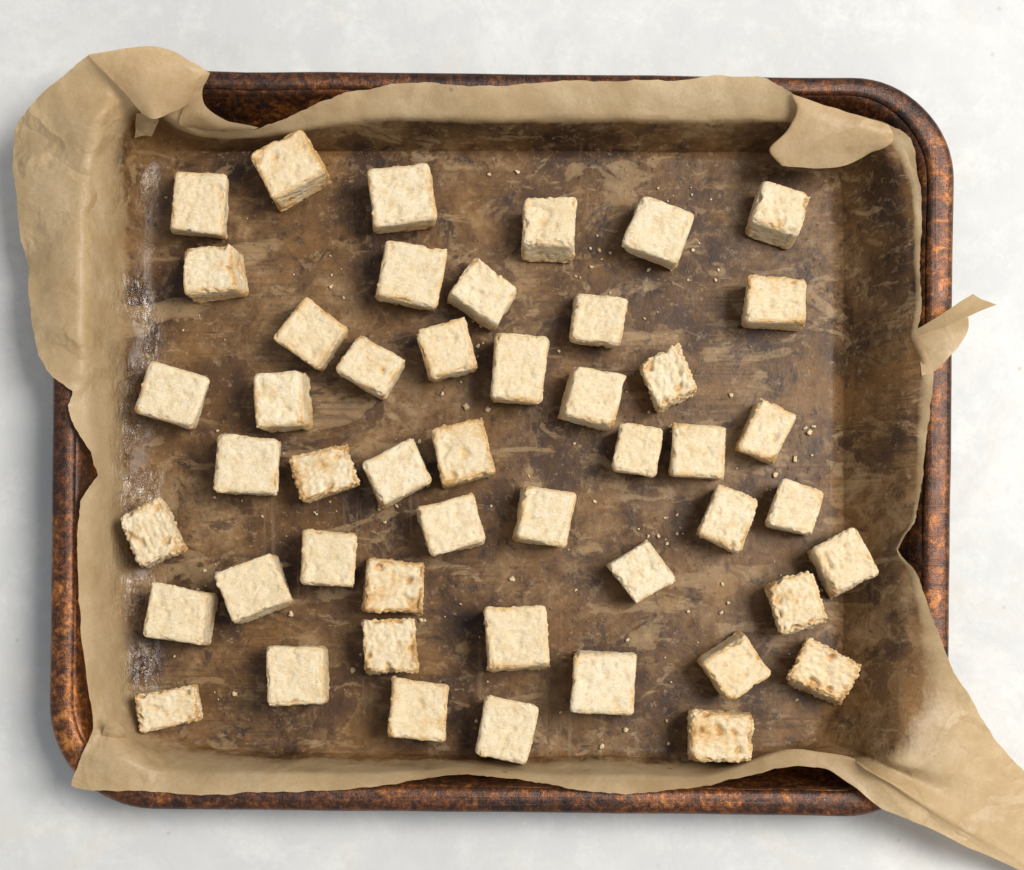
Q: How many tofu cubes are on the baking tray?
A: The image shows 48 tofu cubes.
